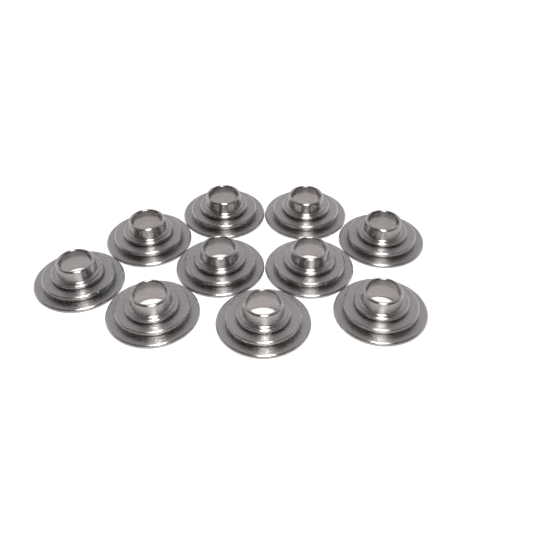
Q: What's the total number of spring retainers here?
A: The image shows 10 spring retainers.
